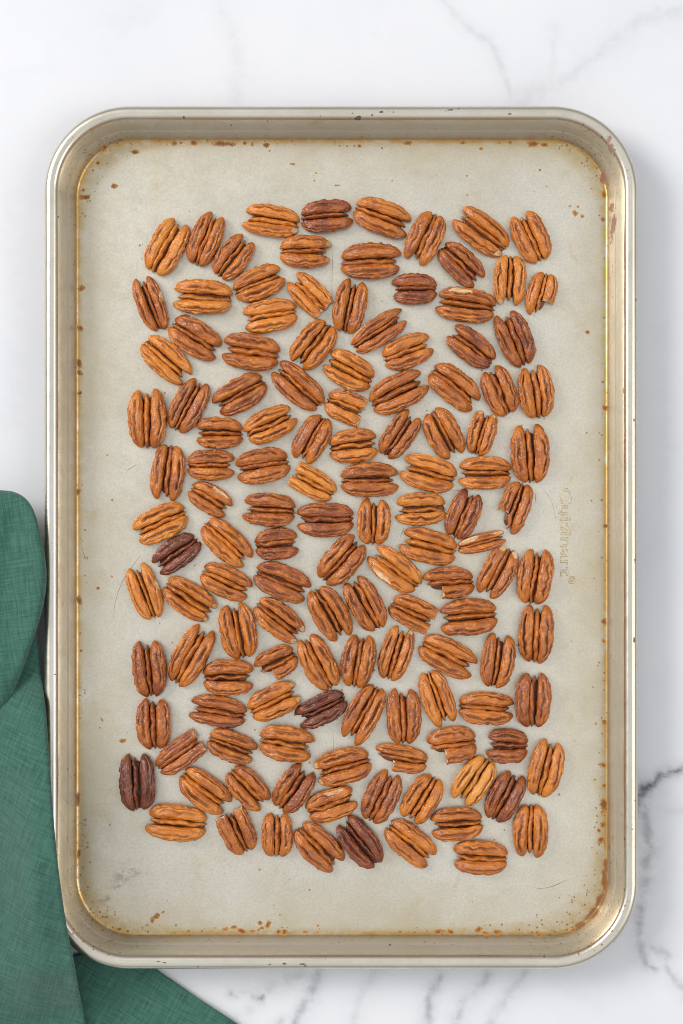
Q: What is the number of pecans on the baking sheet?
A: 128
